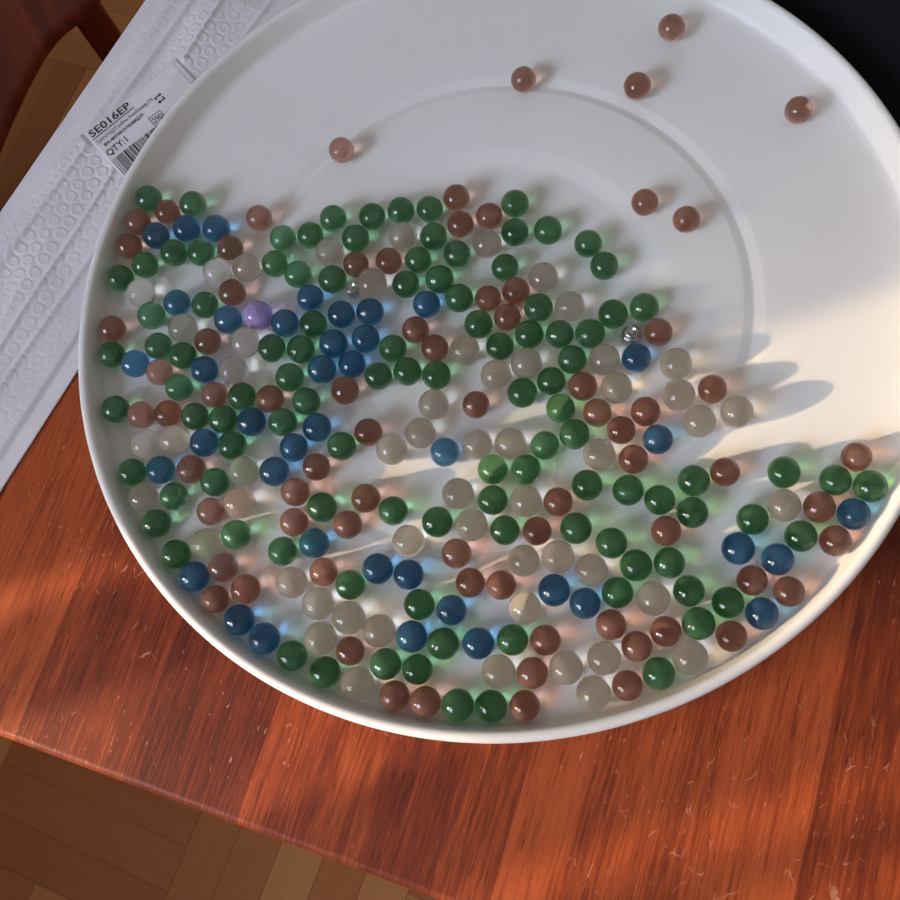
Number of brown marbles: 74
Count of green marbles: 107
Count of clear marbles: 54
